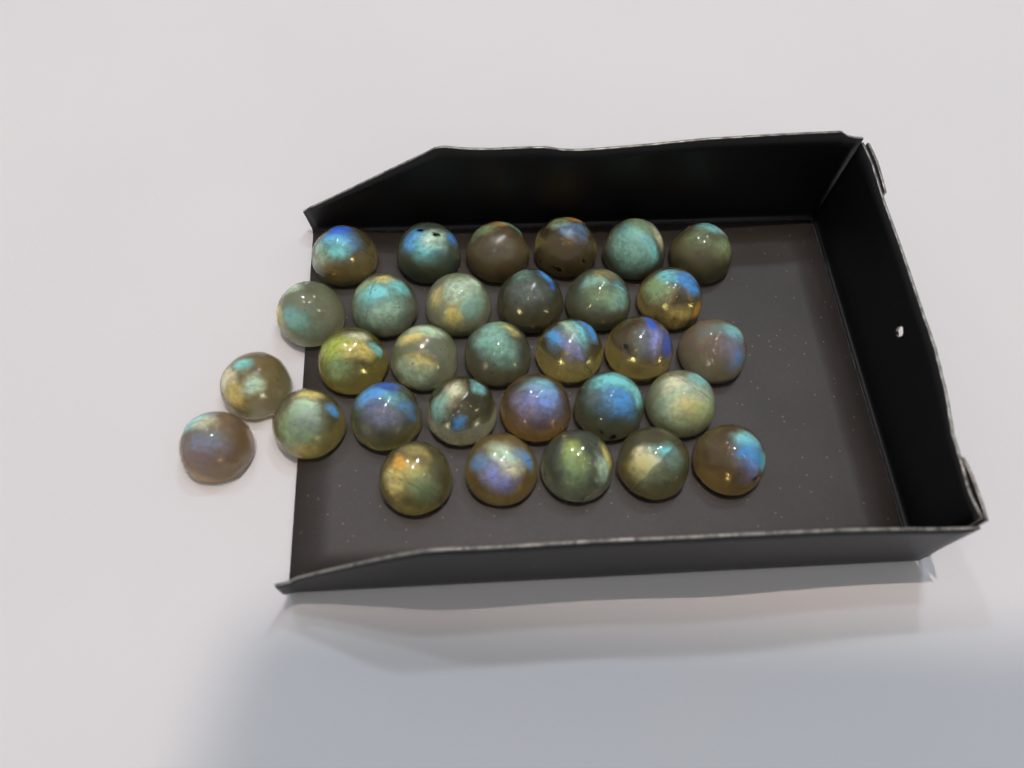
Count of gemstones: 31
